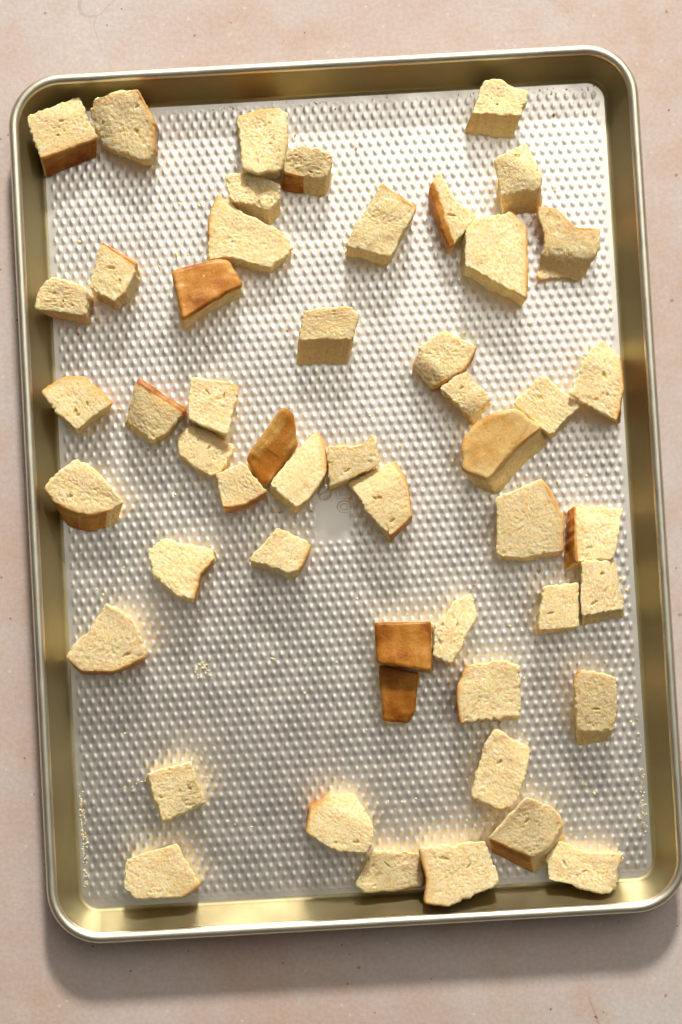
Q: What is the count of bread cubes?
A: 51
